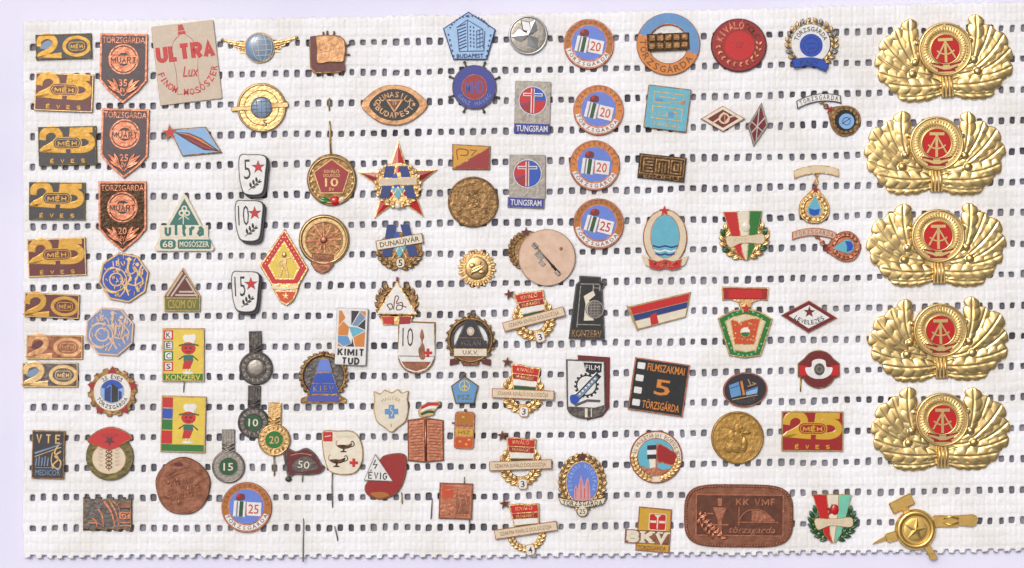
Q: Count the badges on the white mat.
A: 104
